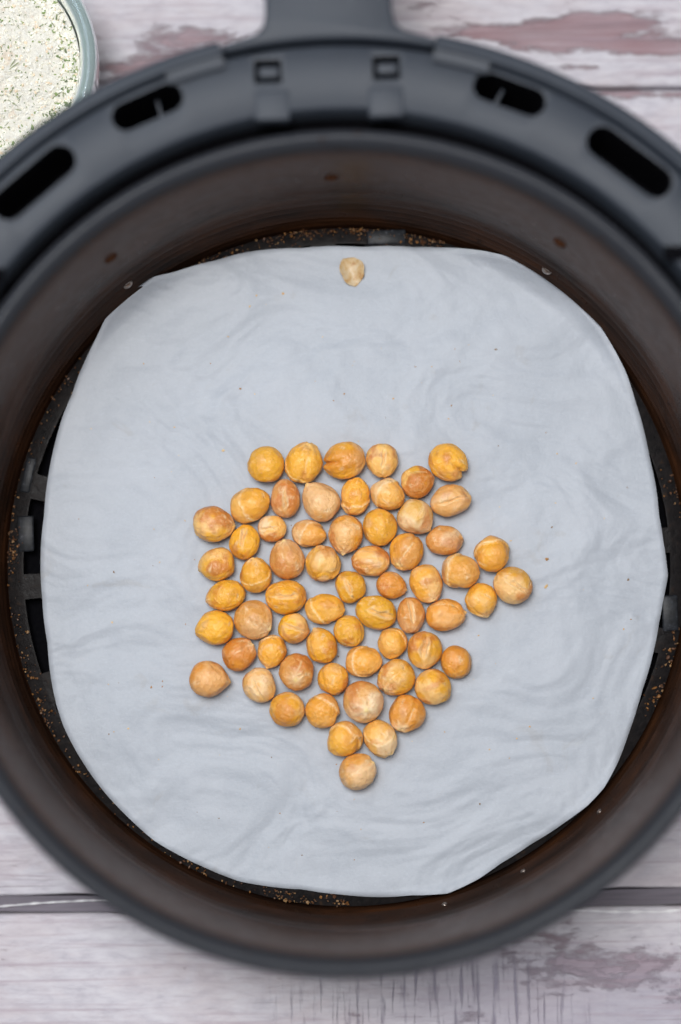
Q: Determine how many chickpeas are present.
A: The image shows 63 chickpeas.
